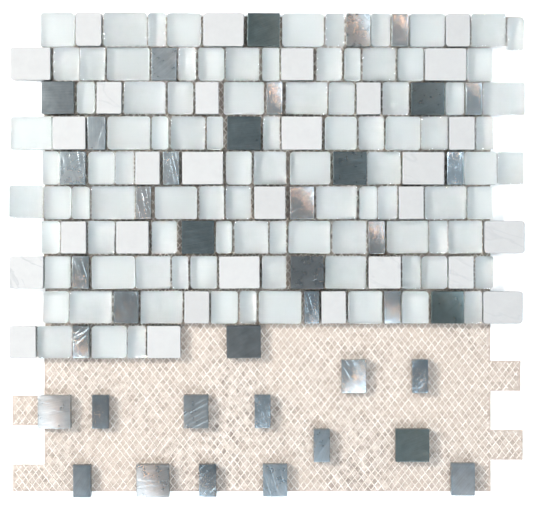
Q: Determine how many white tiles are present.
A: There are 125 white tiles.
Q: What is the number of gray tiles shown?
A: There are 39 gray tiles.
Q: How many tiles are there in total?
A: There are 164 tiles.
